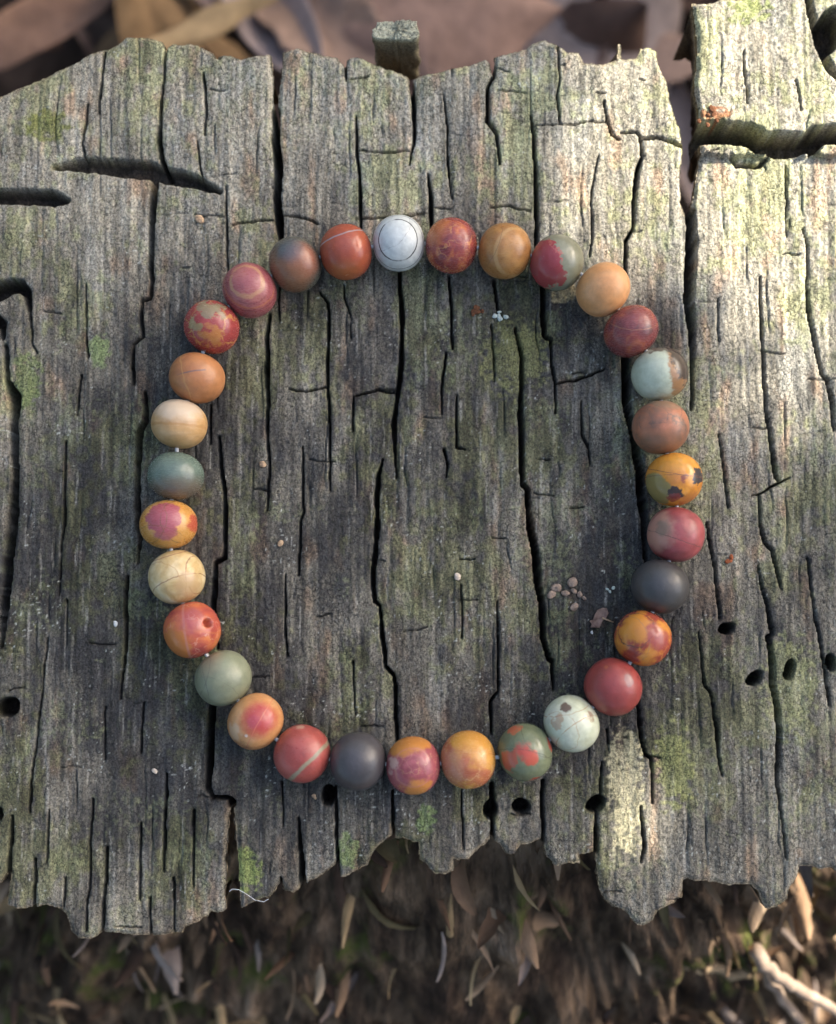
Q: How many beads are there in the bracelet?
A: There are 31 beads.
